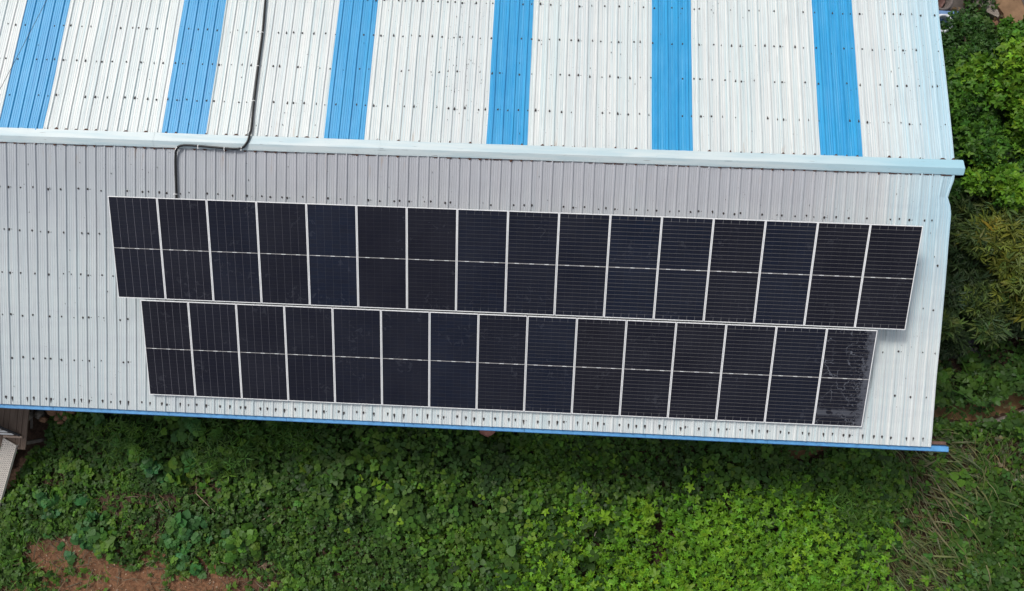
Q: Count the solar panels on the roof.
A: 31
